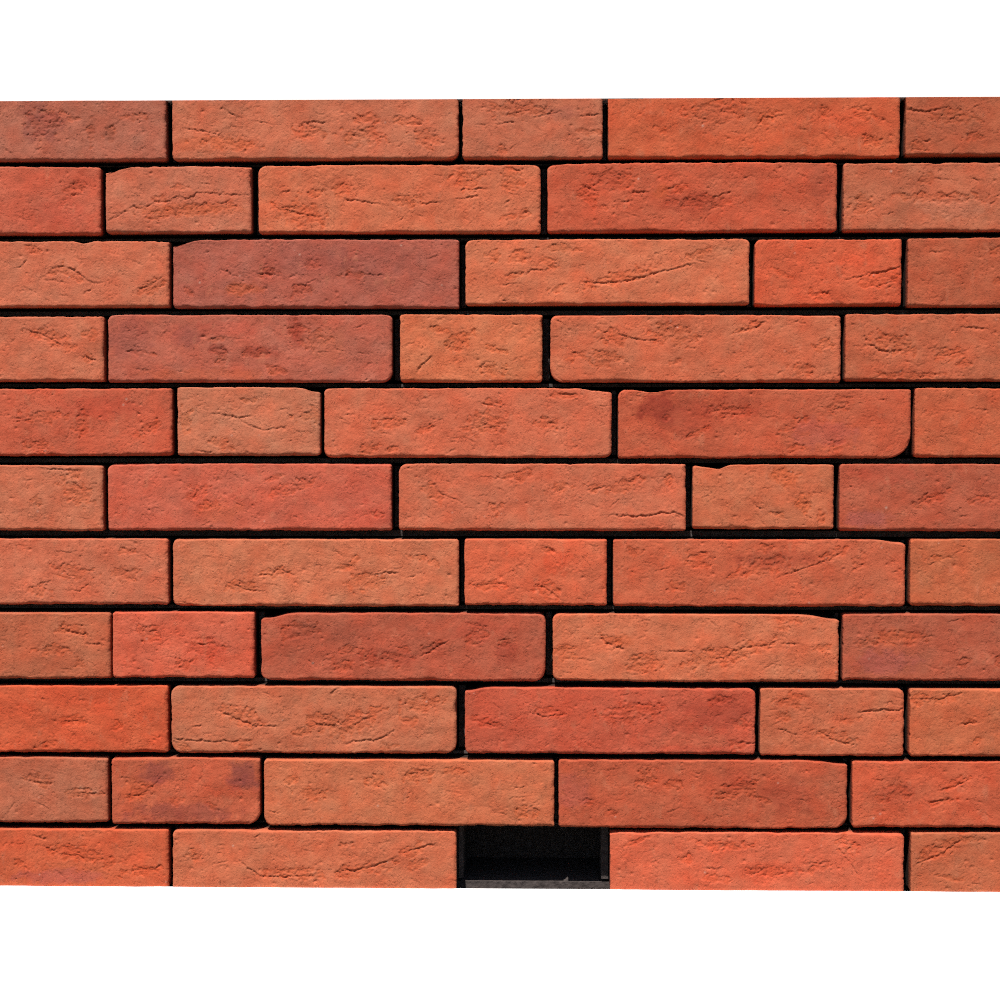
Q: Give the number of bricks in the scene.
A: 54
